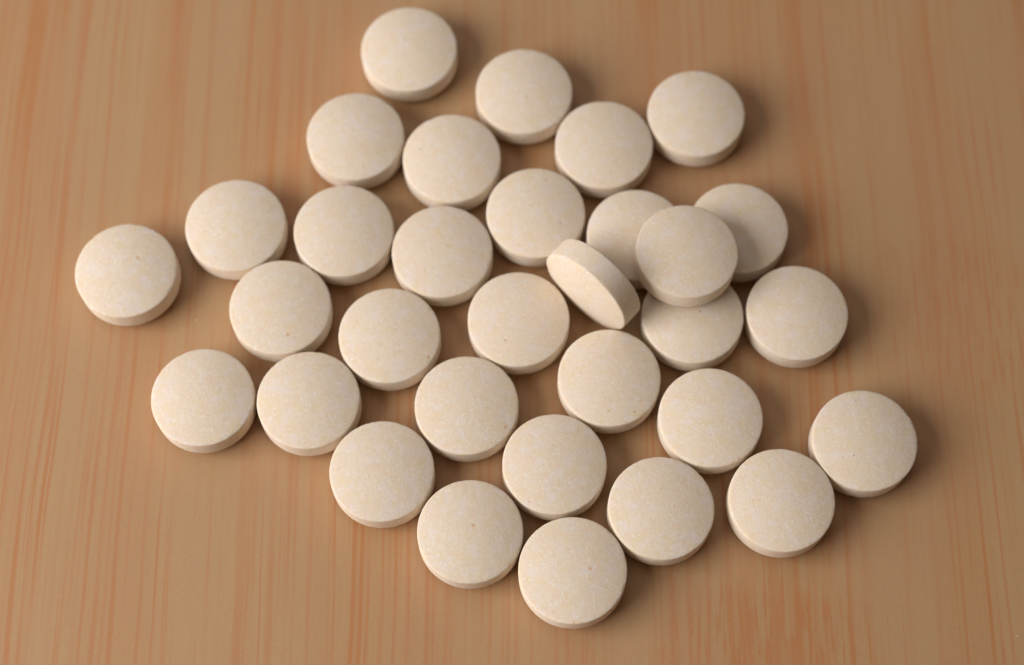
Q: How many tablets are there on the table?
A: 32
